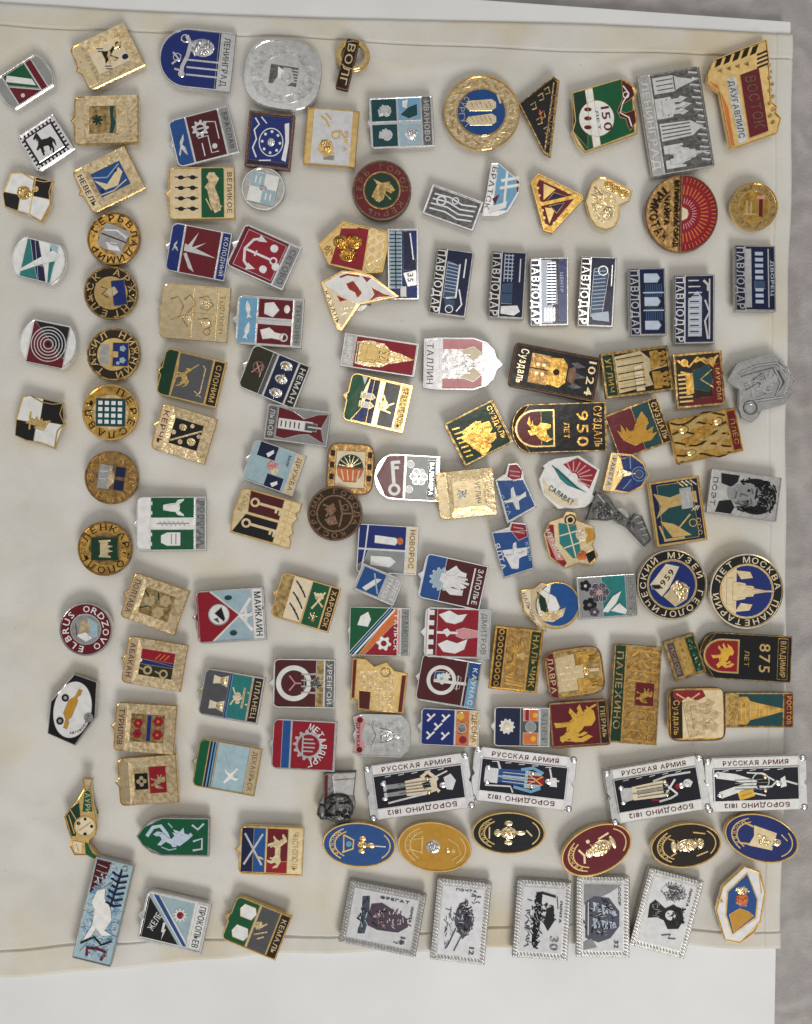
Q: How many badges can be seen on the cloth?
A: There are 137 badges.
